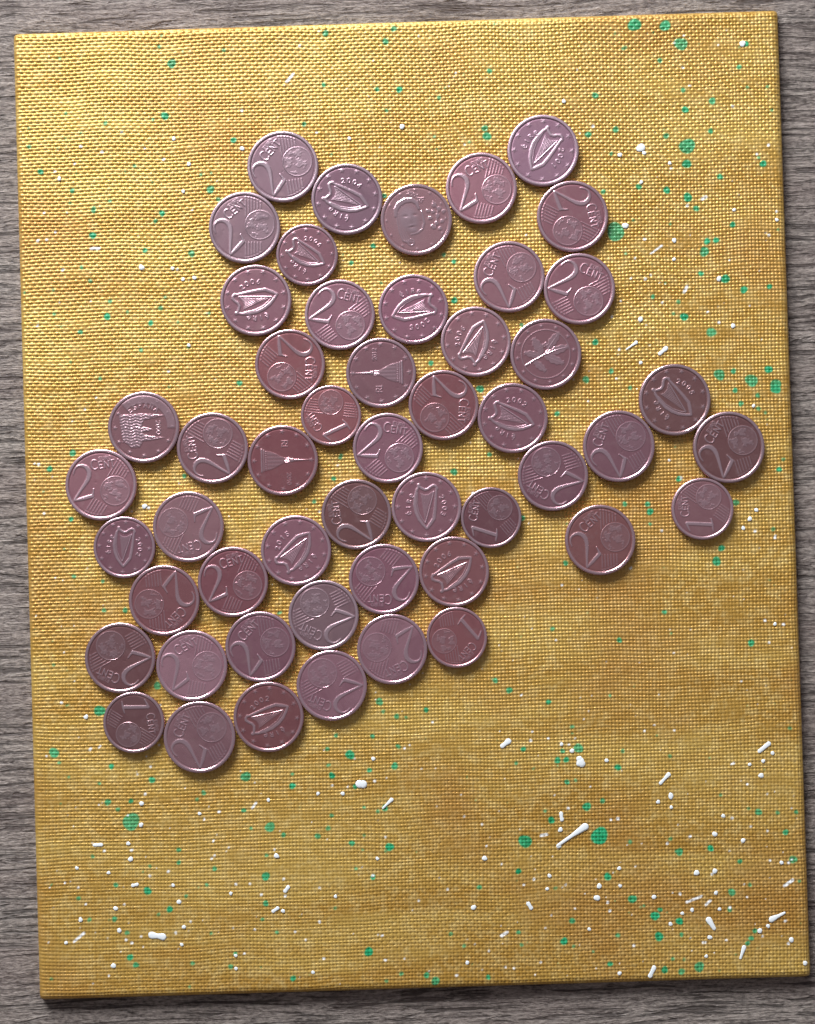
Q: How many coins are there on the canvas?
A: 51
